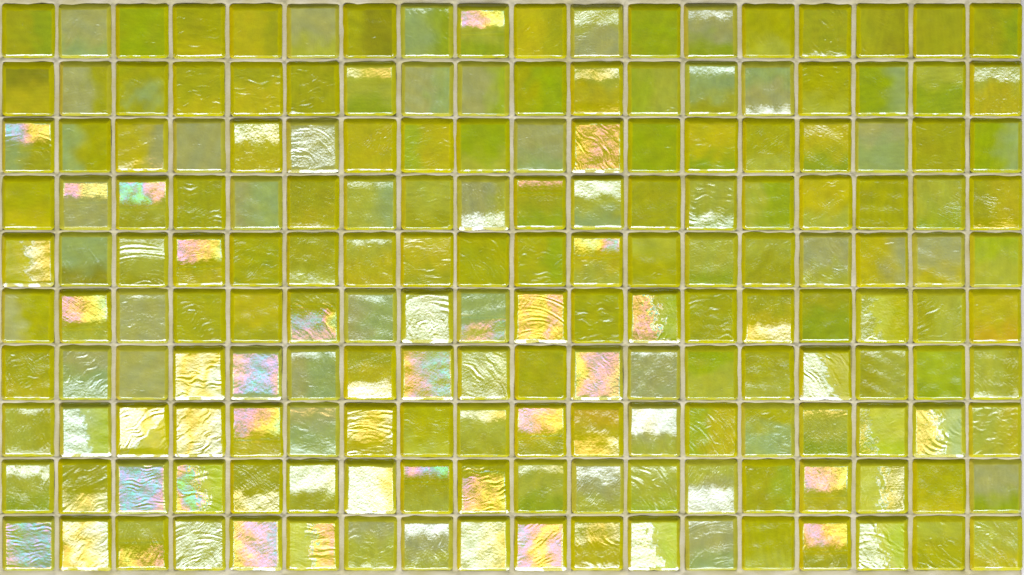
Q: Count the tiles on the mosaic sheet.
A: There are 180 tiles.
